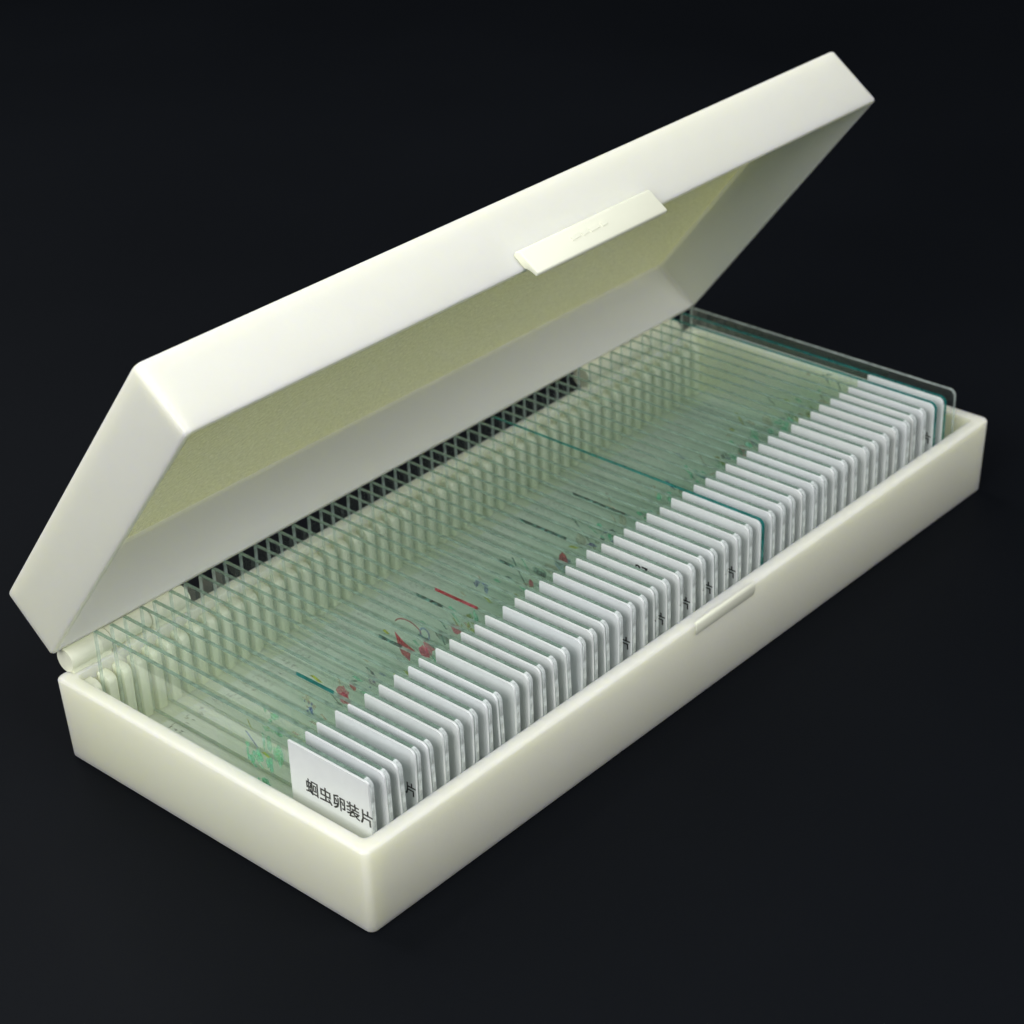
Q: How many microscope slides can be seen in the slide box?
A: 50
